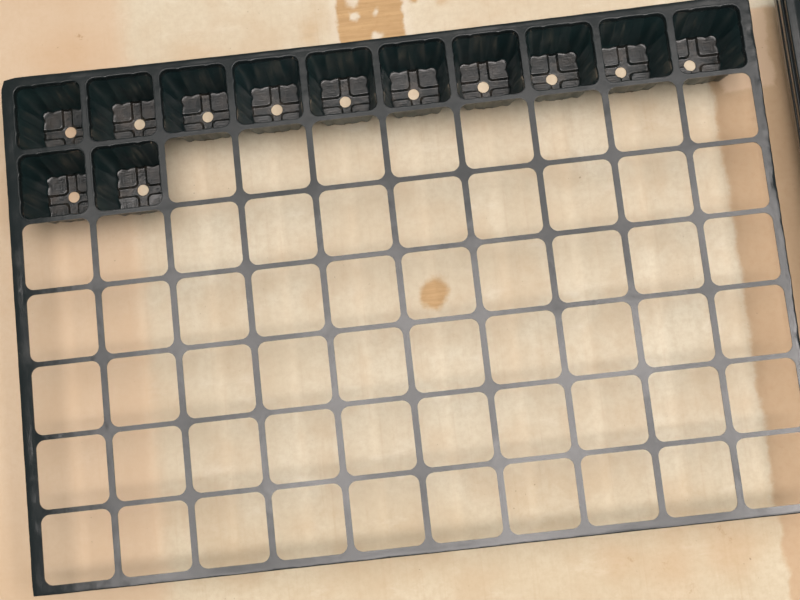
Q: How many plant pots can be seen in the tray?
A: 12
